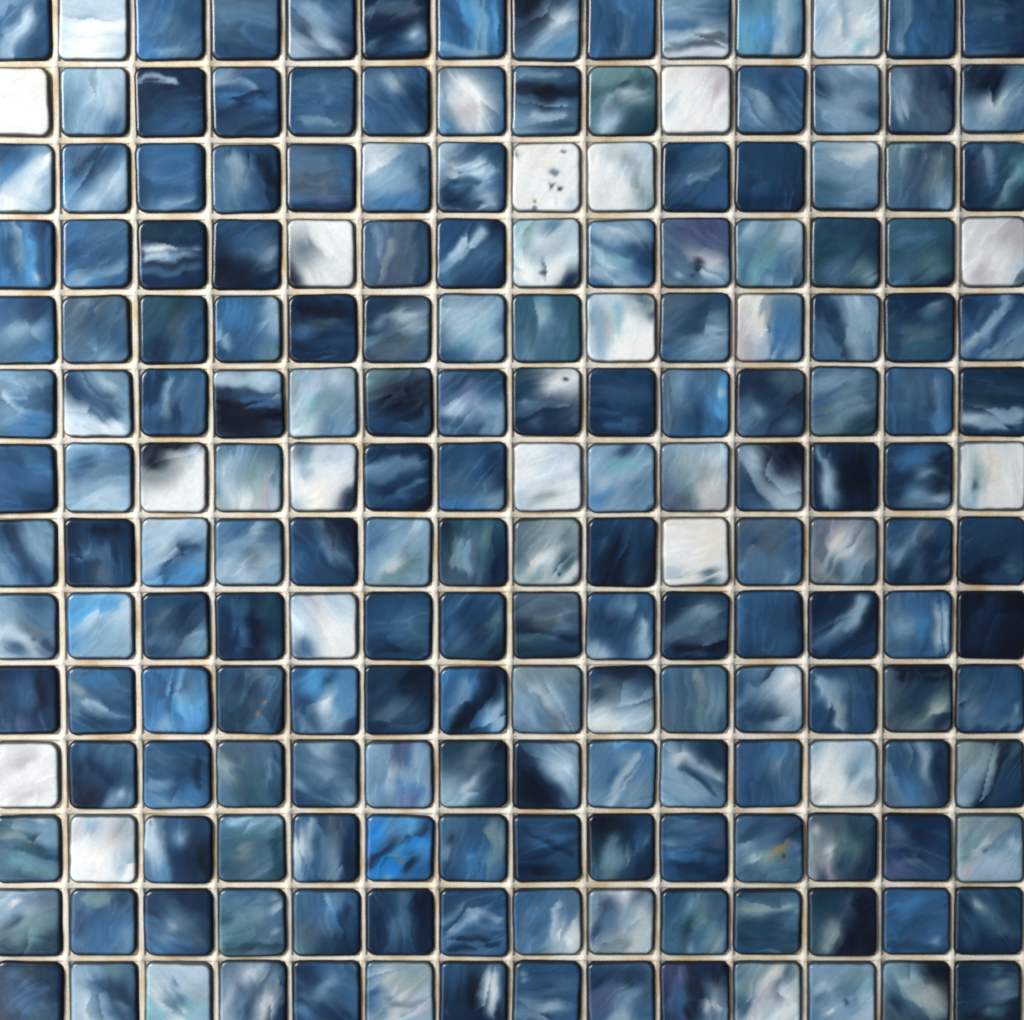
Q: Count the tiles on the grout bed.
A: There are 196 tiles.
